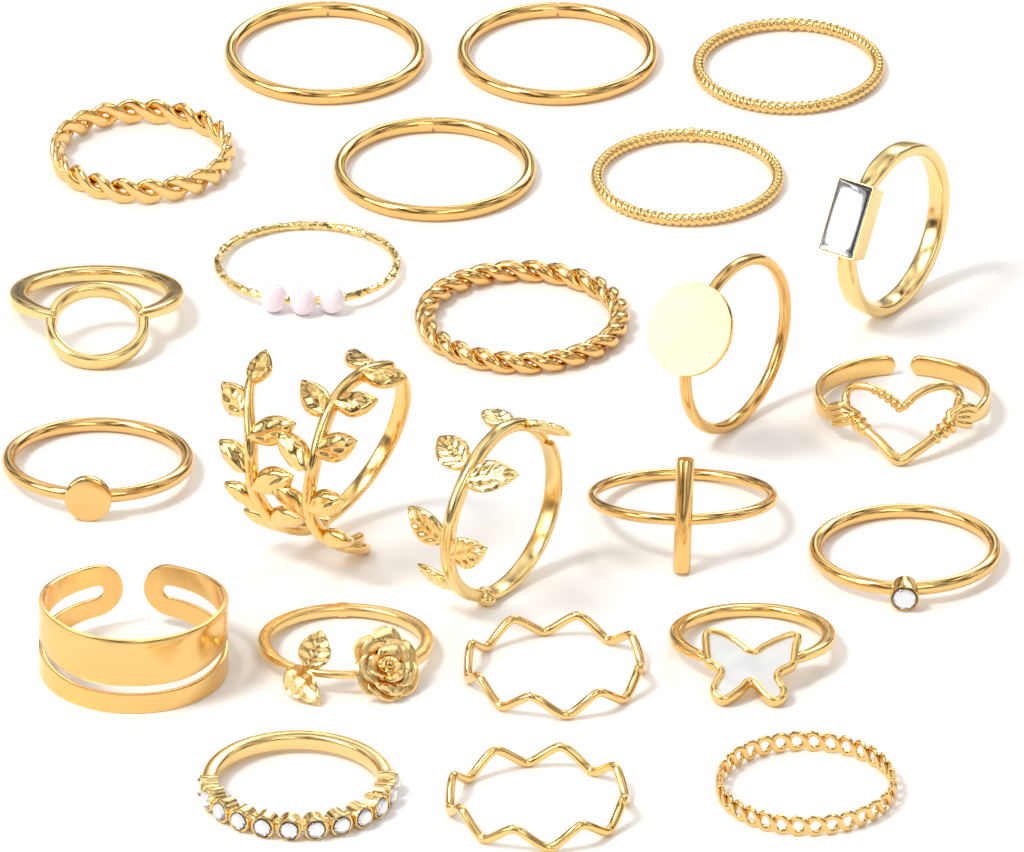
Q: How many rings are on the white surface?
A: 24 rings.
